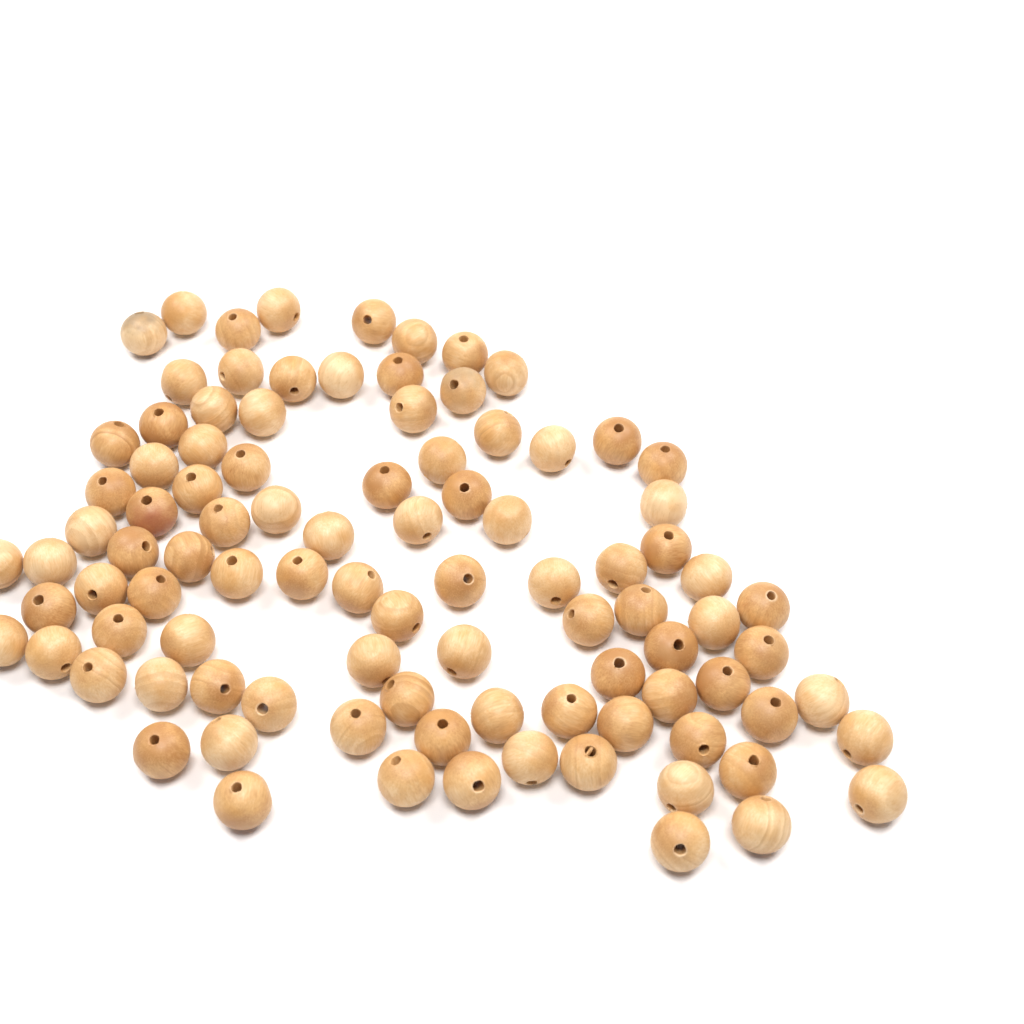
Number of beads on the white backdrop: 96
